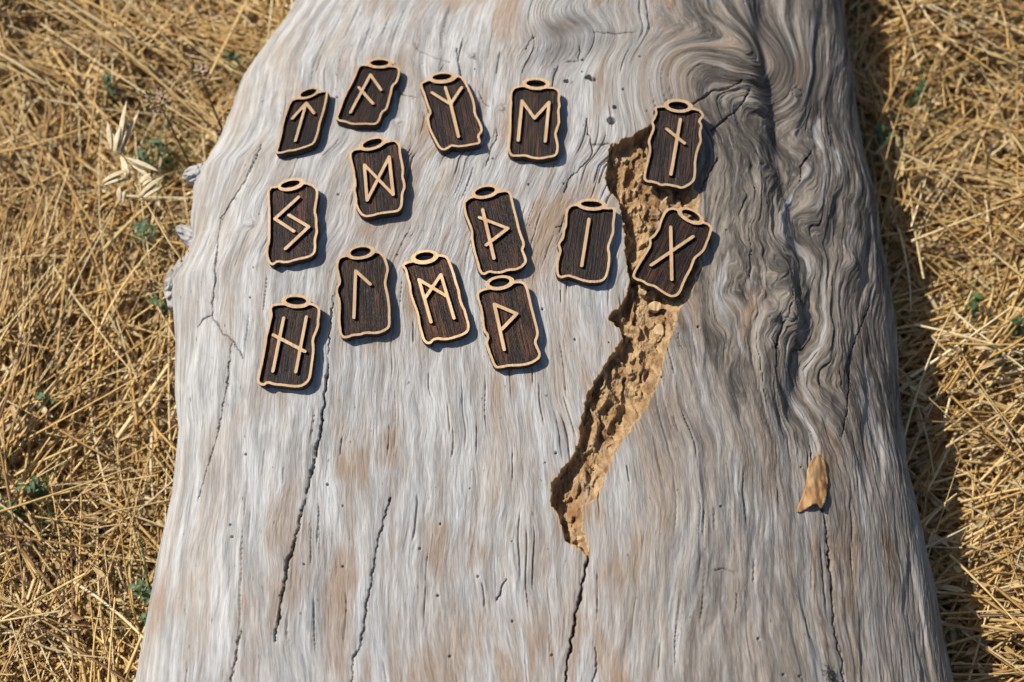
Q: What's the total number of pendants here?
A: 14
